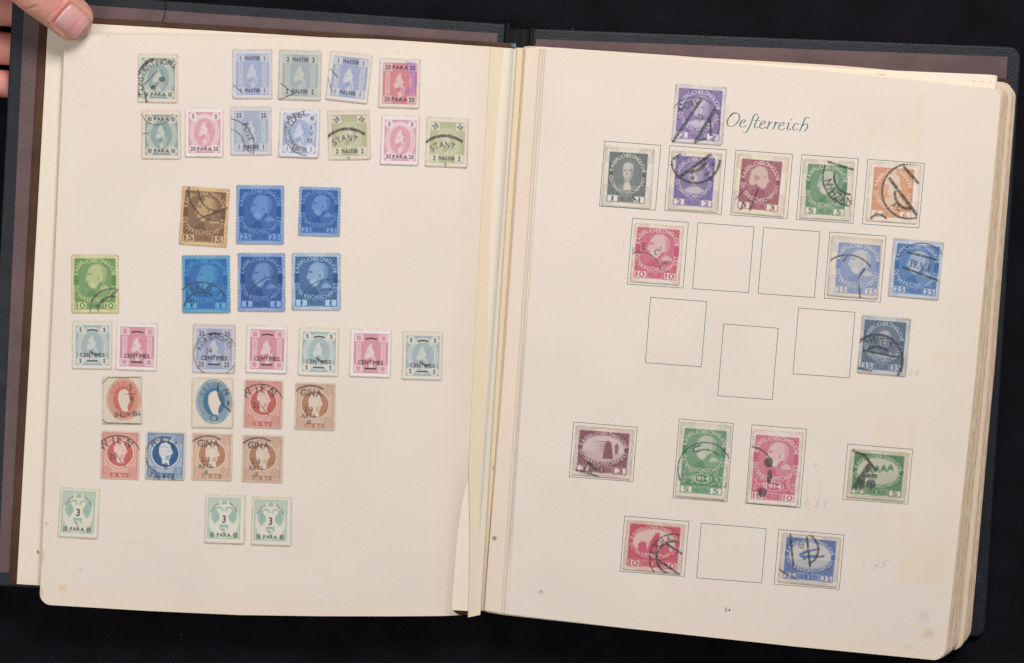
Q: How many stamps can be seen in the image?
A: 53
